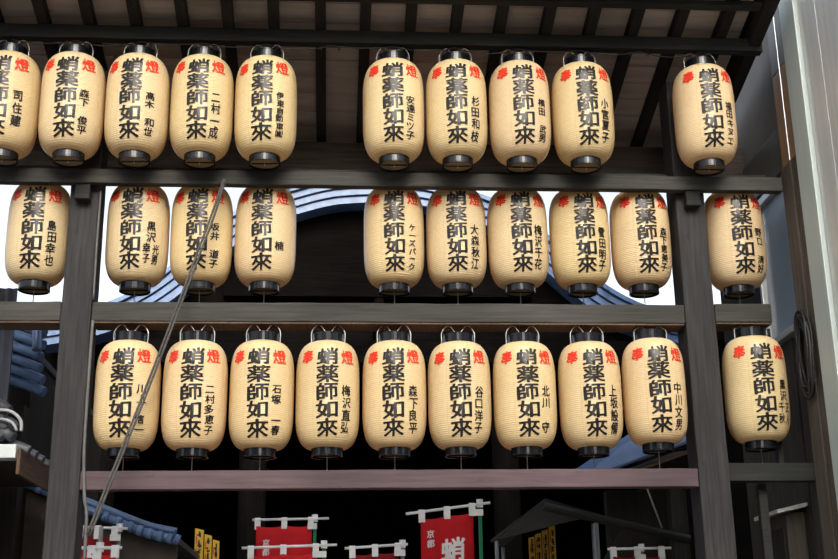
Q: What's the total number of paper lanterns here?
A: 30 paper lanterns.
